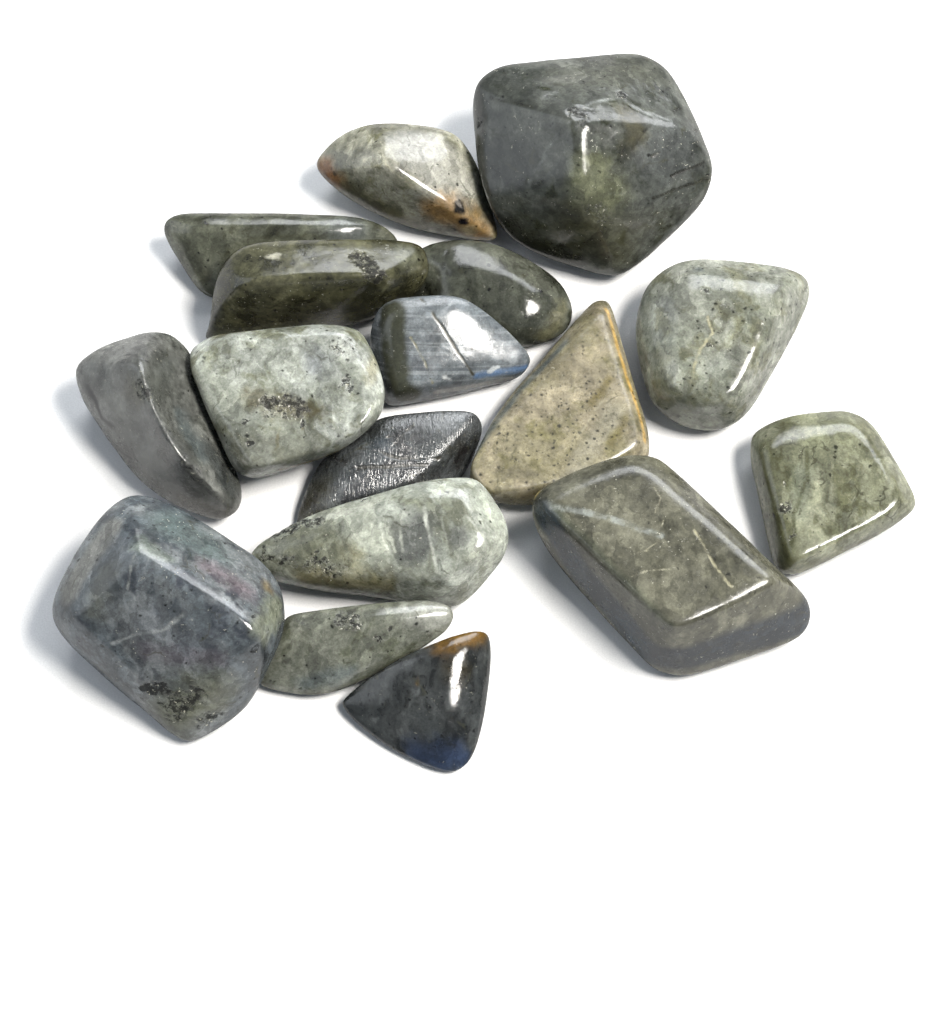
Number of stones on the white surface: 17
